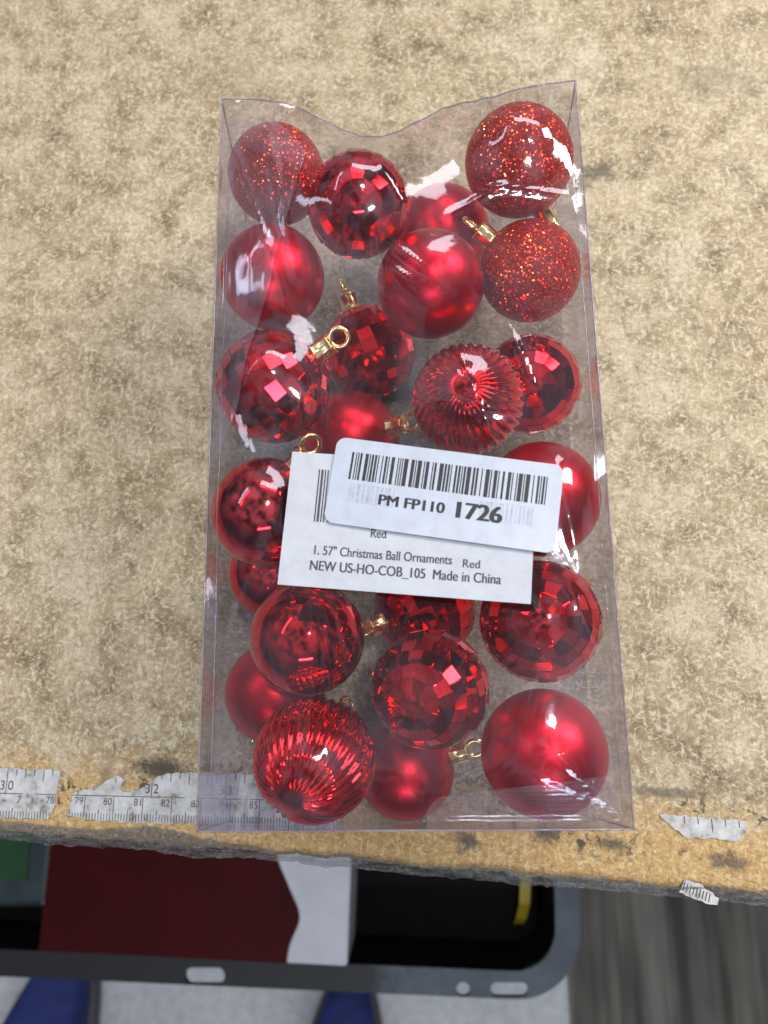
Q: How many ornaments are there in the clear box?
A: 23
